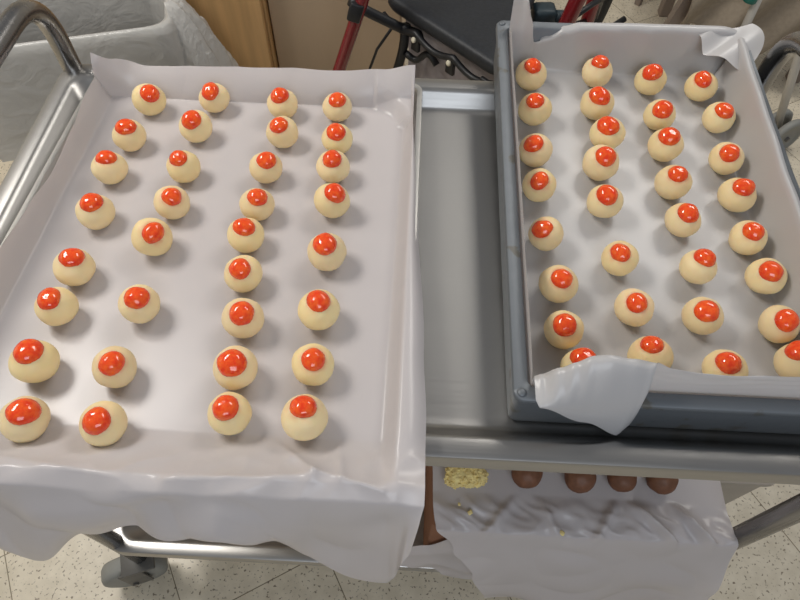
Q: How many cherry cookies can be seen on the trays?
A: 65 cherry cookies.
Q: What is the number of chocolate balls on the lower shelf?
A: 4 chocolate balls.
